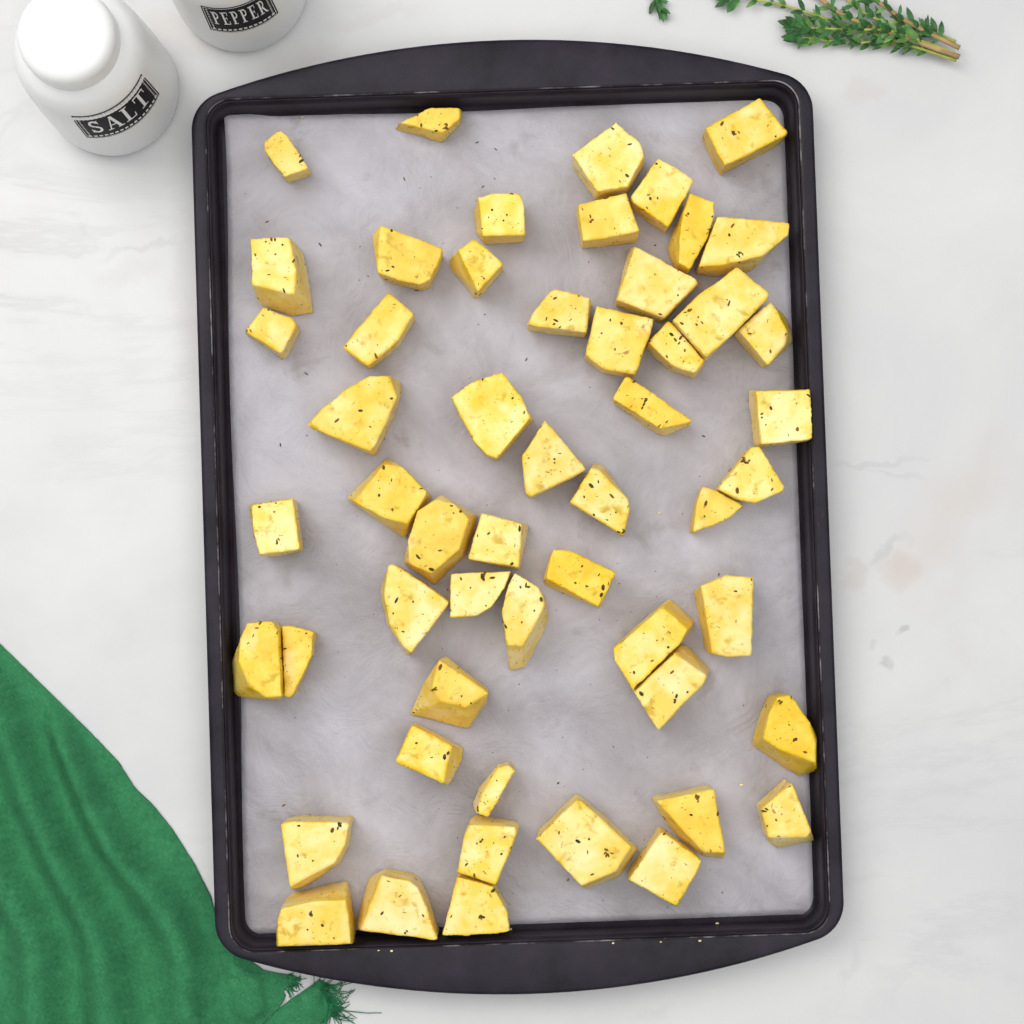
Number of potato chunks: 54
